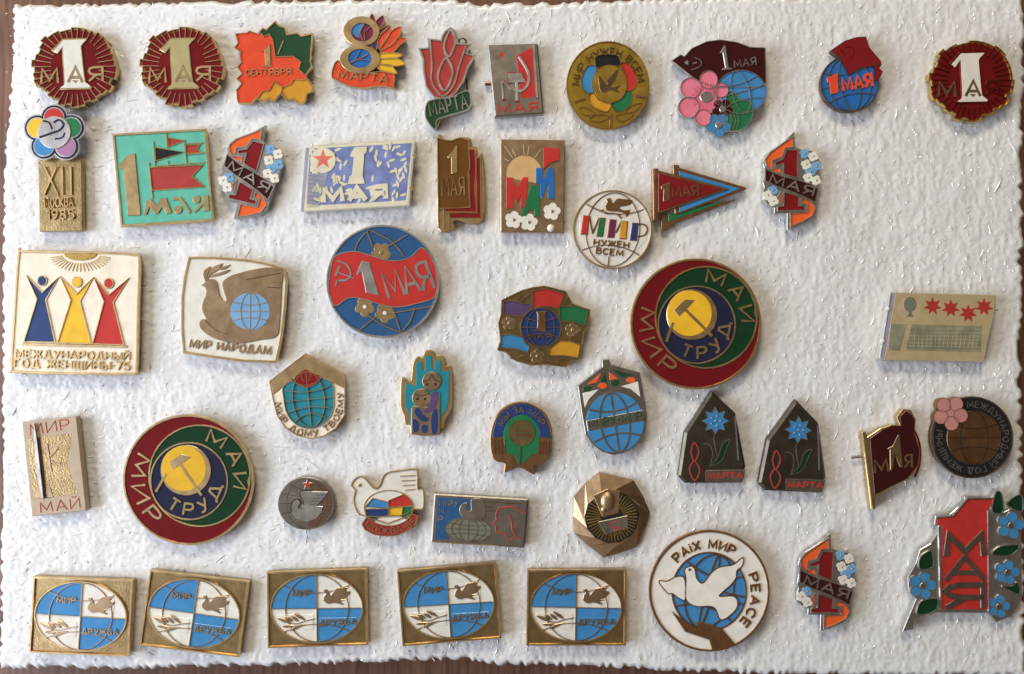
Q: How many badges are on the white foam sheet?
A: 47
